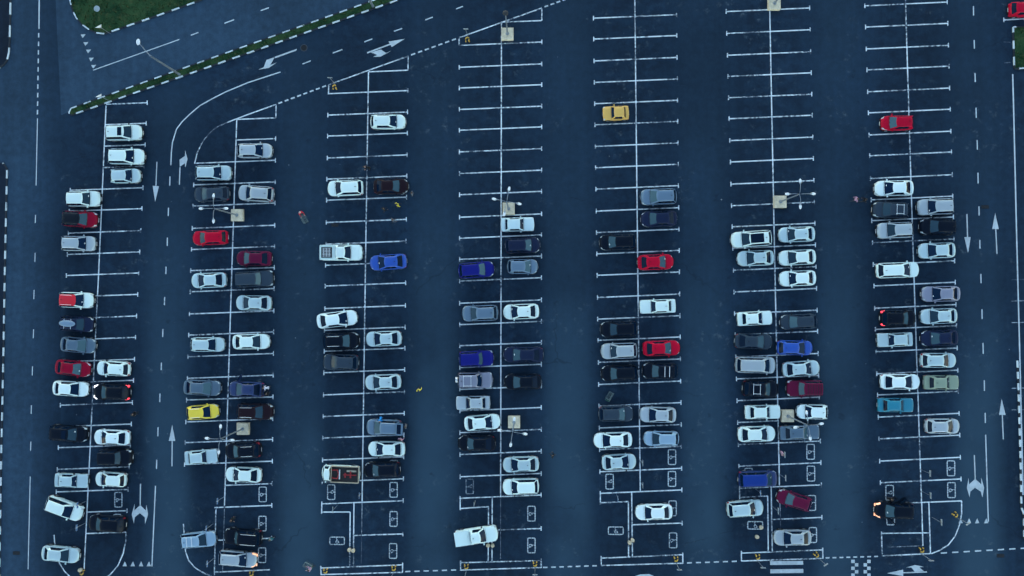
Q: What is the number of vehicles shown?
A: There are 130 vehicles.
